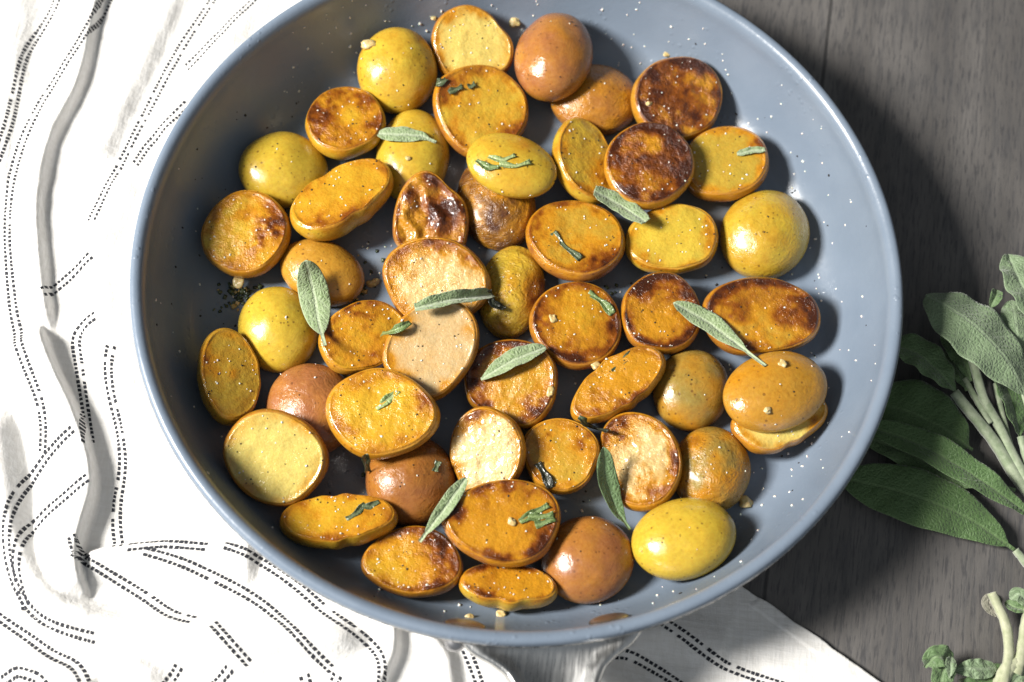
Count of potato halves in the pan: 49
